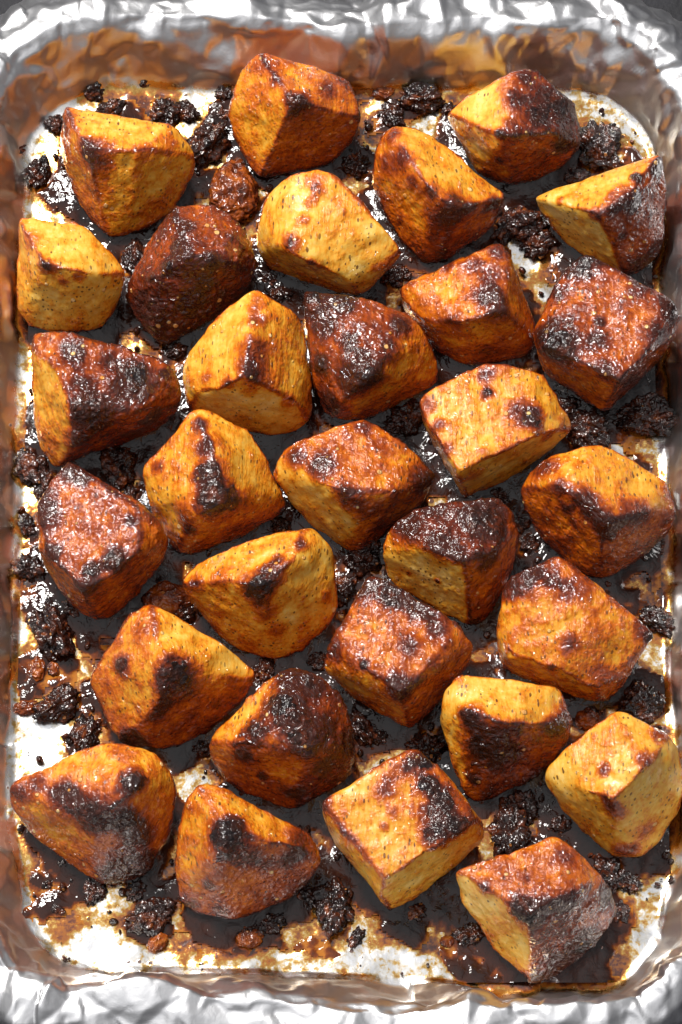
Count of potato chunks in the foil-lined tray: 30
